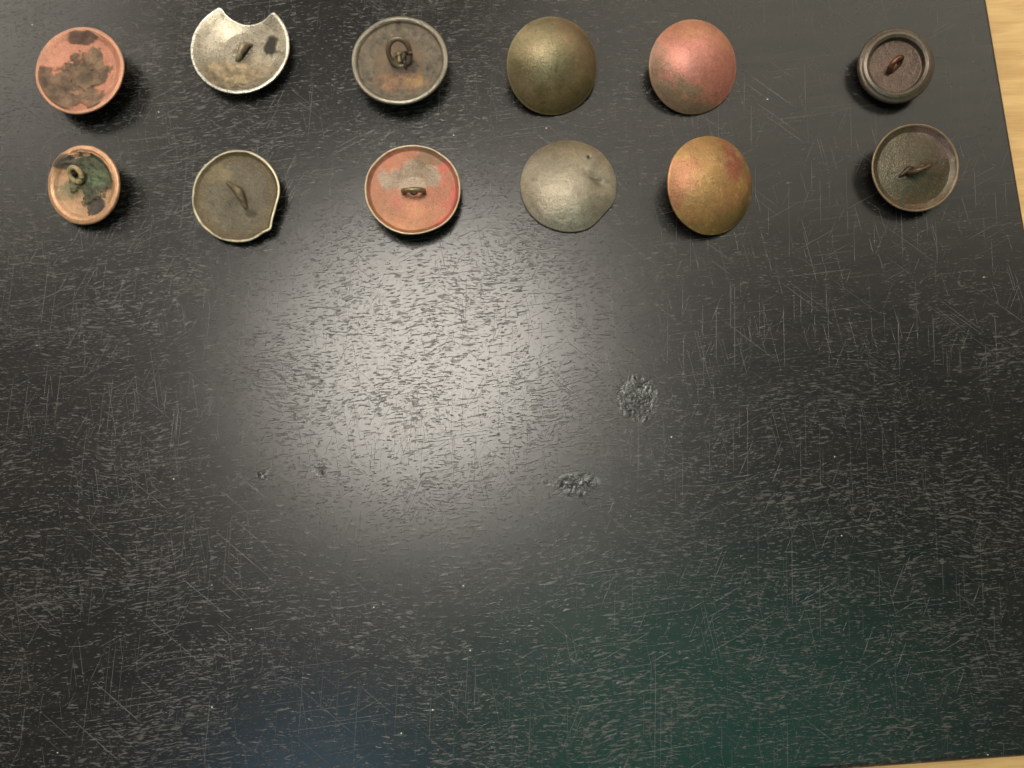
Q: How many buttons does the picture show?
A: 12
